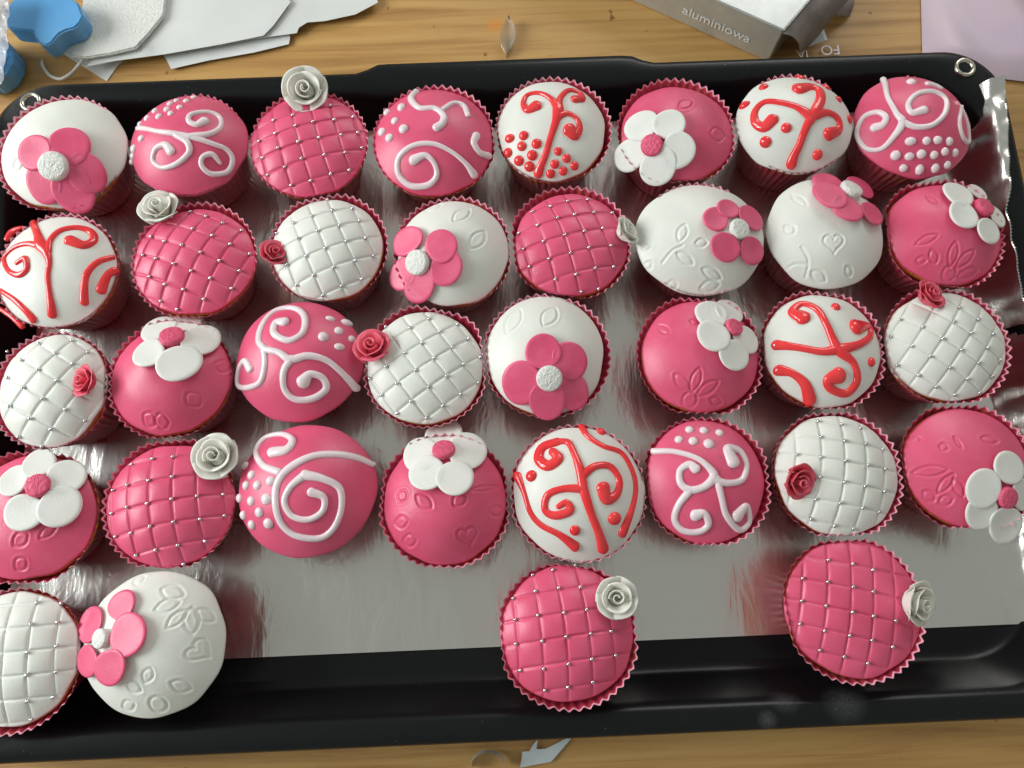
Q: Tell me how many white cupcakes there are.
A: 17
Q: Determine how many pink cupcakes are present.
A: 19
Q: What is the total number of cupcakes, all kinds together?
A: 36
